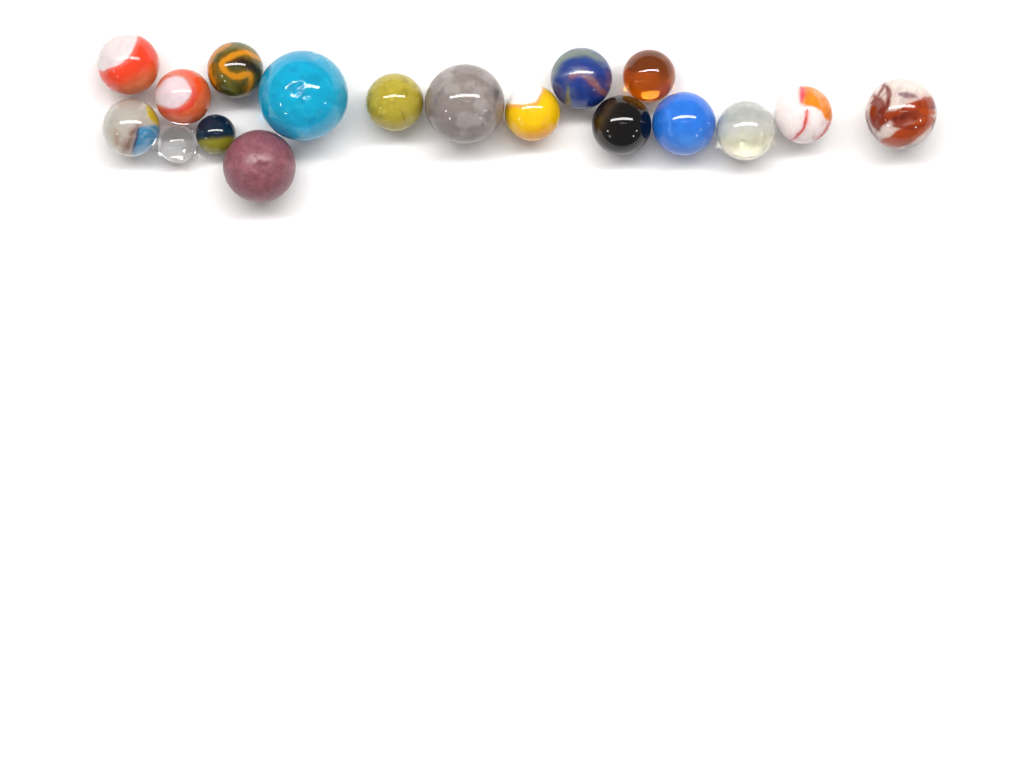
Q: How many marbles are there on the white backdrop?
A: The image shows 18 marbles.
